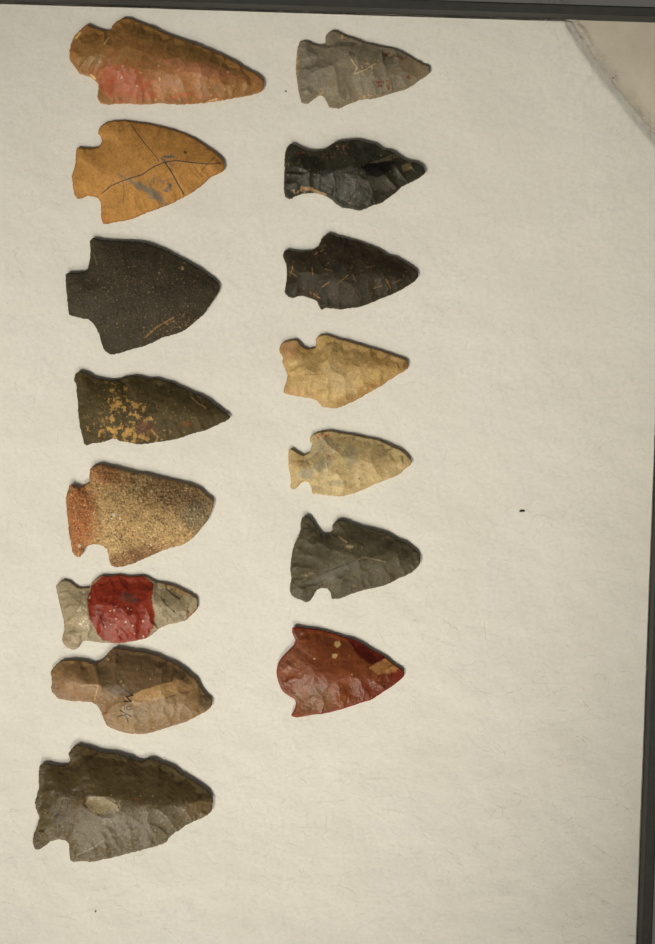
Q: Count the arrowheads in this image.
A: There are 15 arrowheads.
